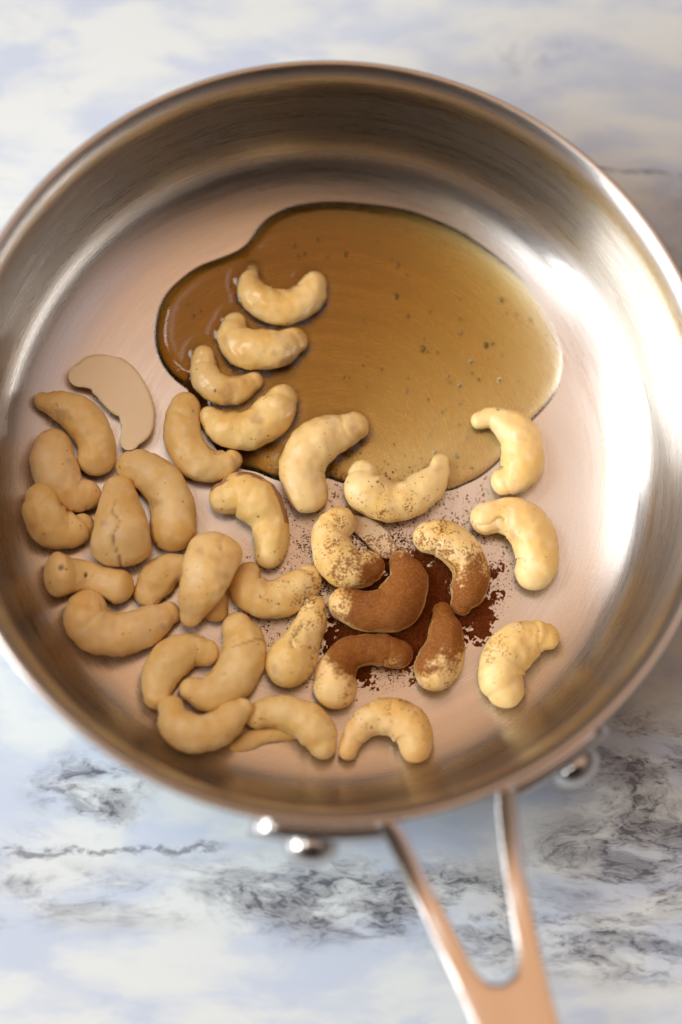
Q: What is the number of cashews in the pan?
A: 34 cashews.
